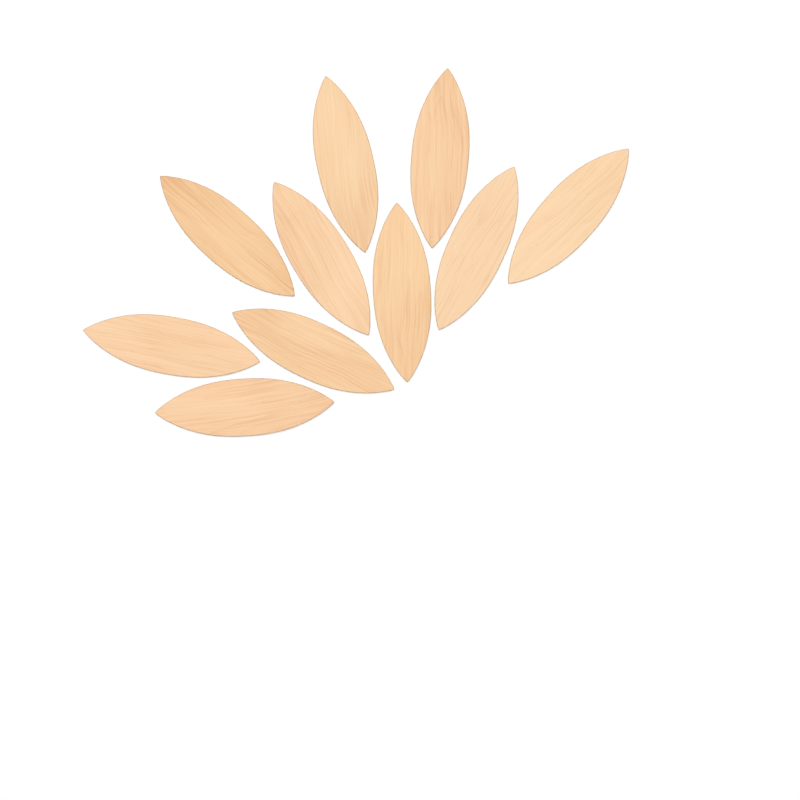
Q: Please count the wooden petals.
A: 10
